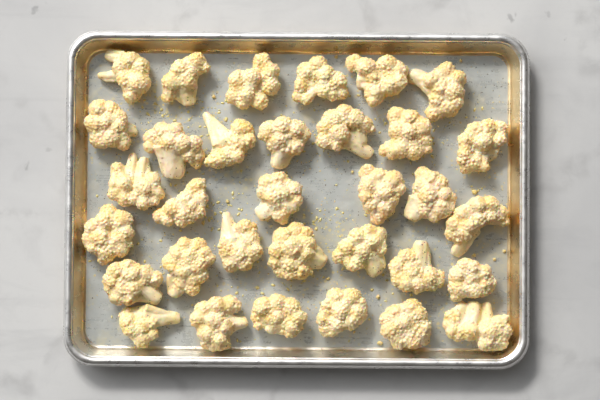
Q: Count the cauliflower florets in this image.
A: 33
